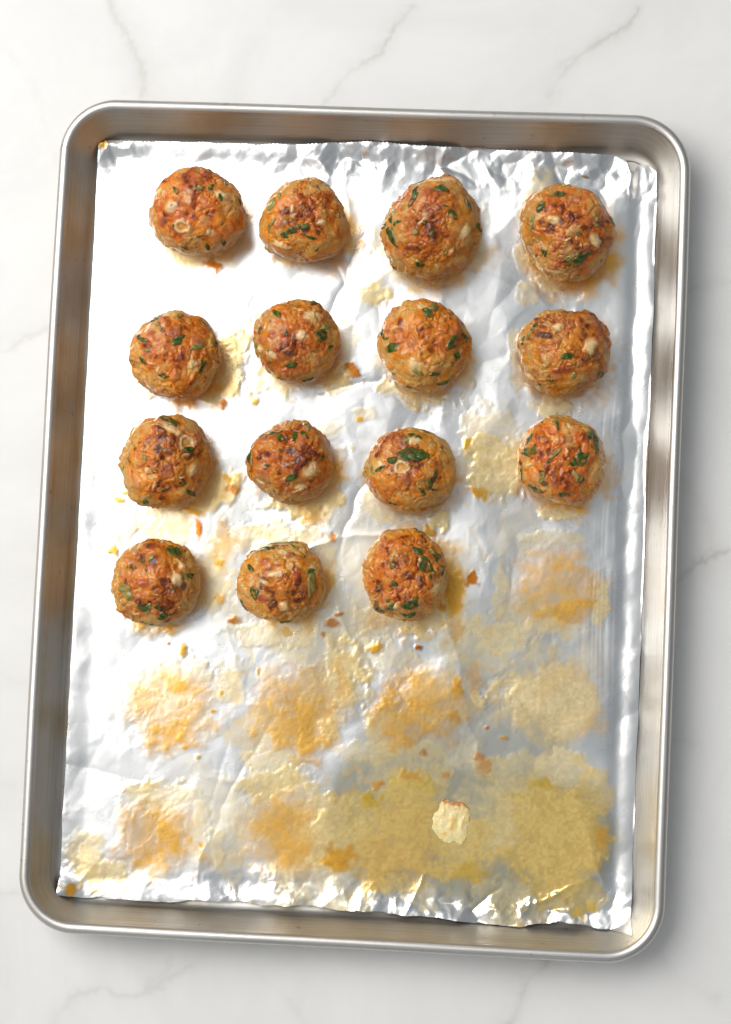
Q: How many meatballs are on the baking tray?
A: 15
